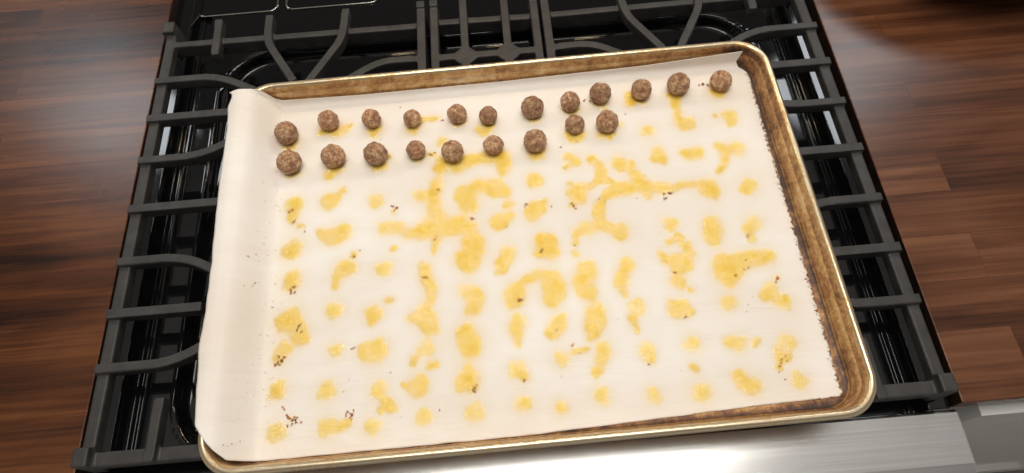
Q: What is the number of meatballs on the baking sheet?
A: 21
